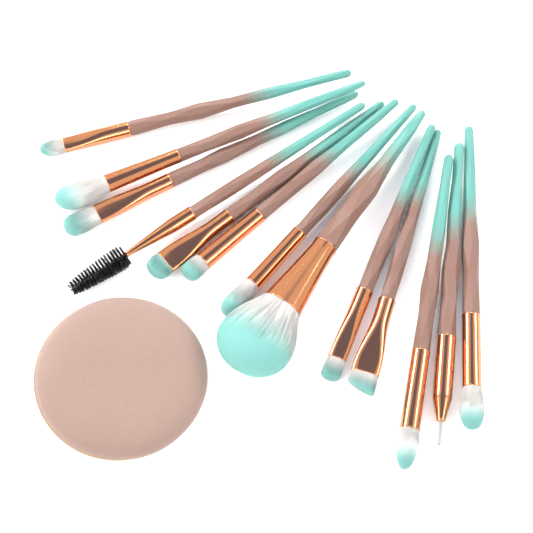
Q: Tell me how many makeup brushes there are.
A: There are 13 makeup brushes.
